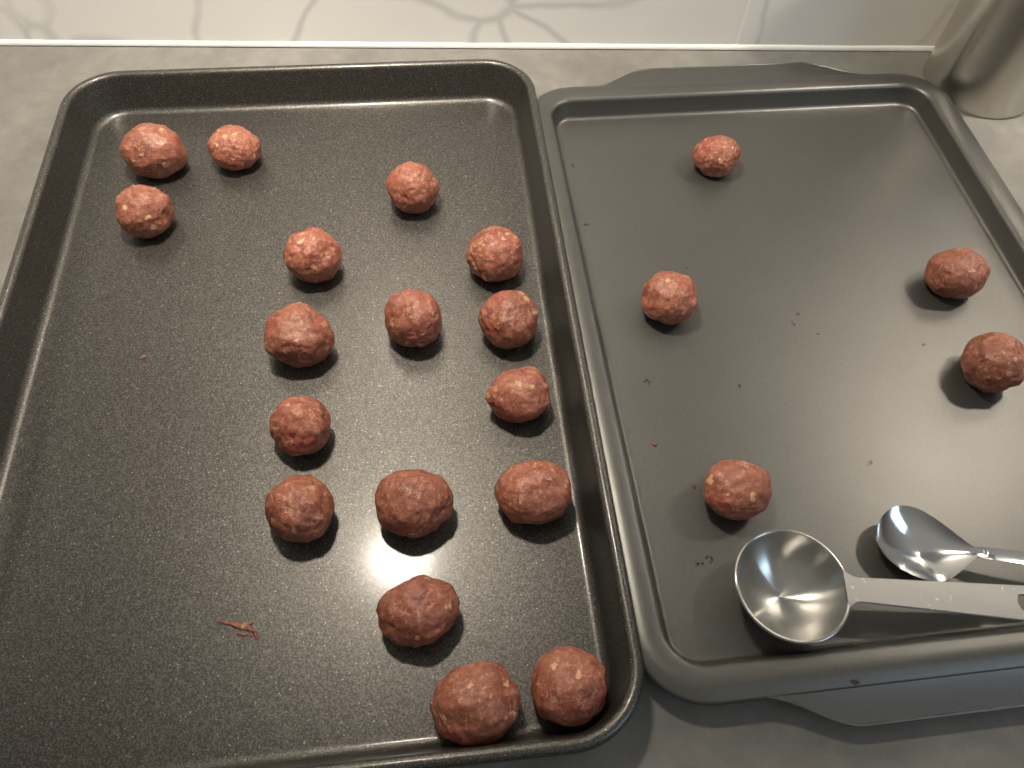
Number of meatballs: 22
